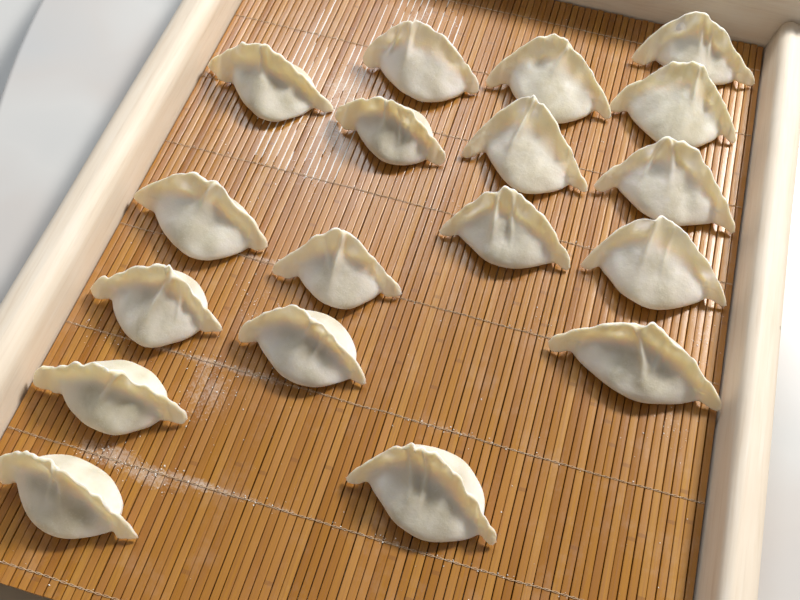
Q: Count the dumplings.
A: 18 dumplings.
